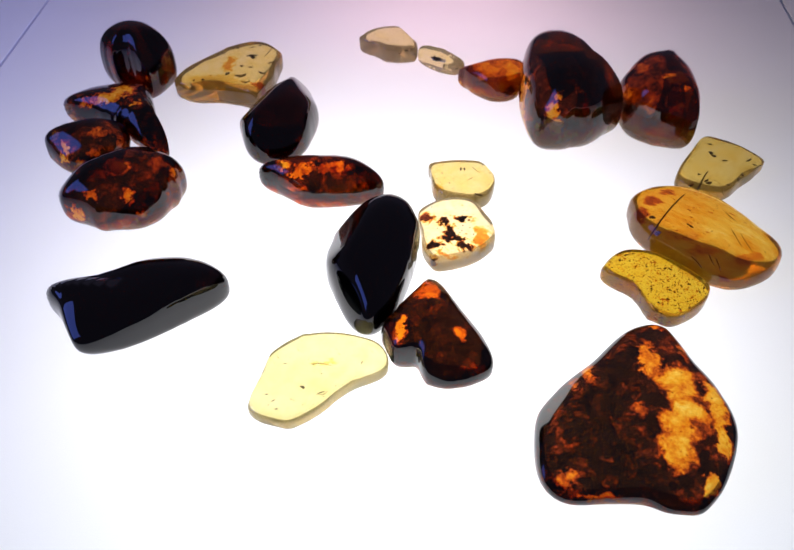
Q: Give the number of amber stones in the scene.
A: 22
